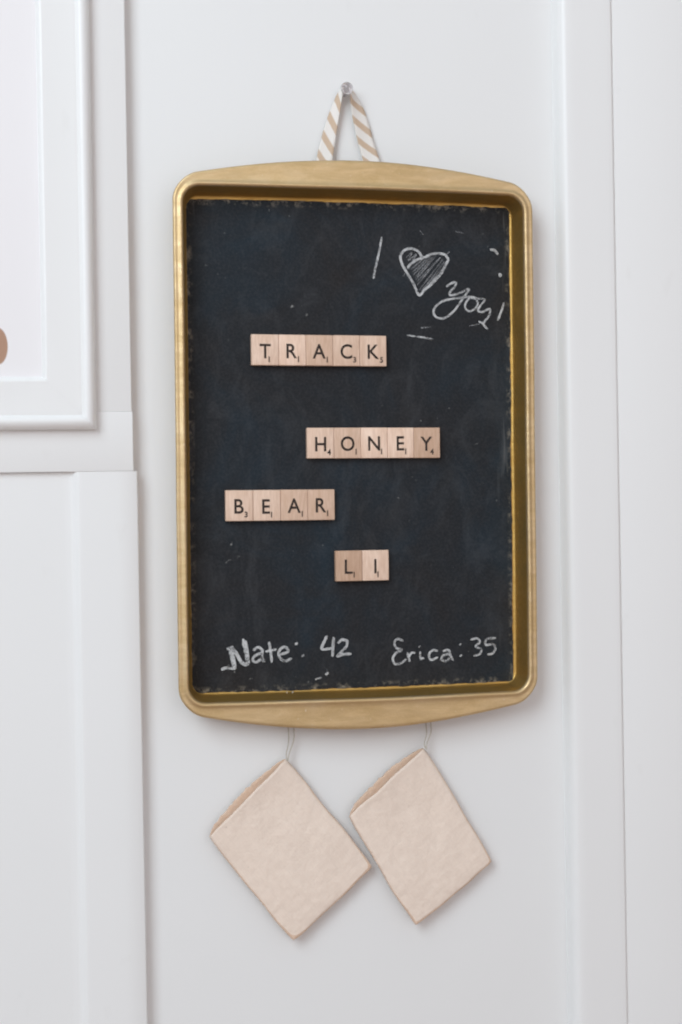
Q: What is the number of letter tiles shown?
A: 16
